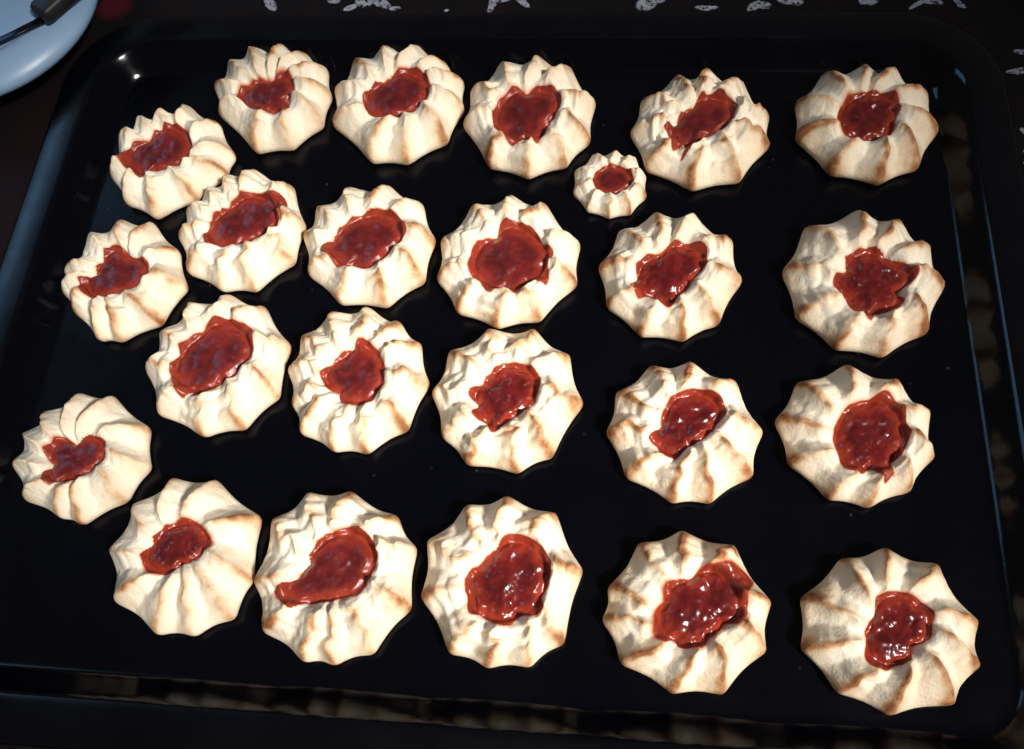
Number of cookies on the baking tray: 24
